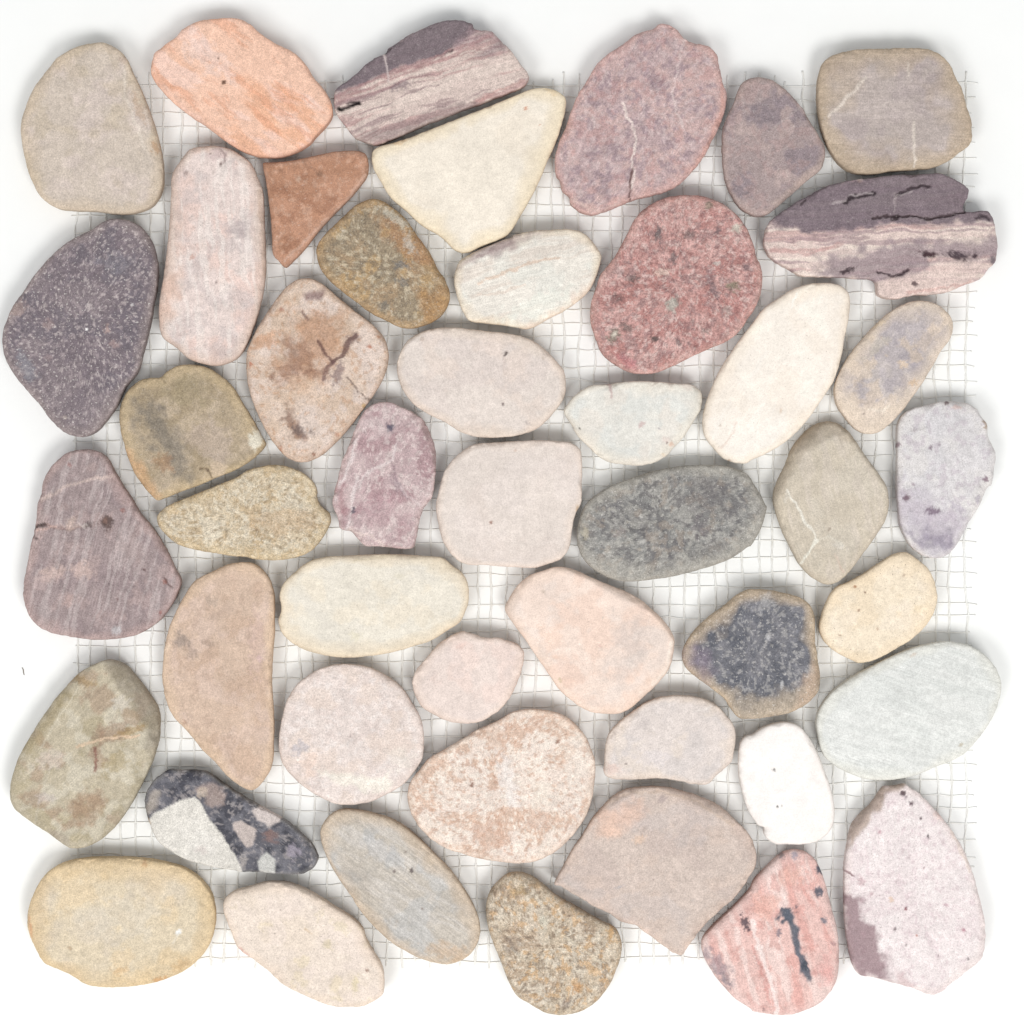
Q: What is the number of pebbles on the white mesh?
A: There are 47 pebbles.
